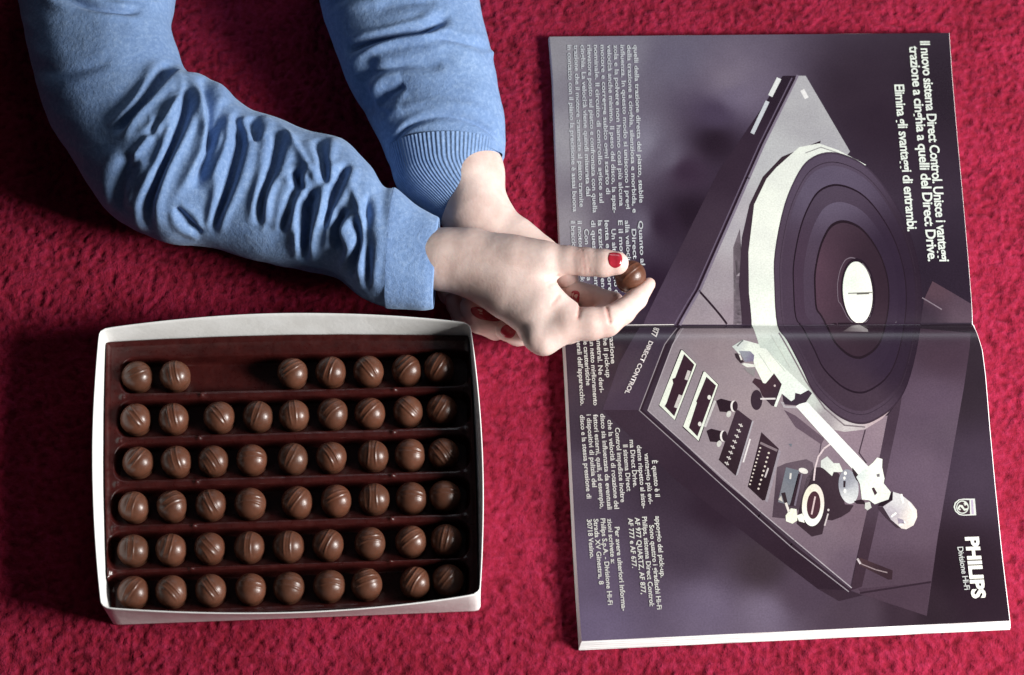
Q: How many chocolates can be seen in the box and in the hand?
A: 53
